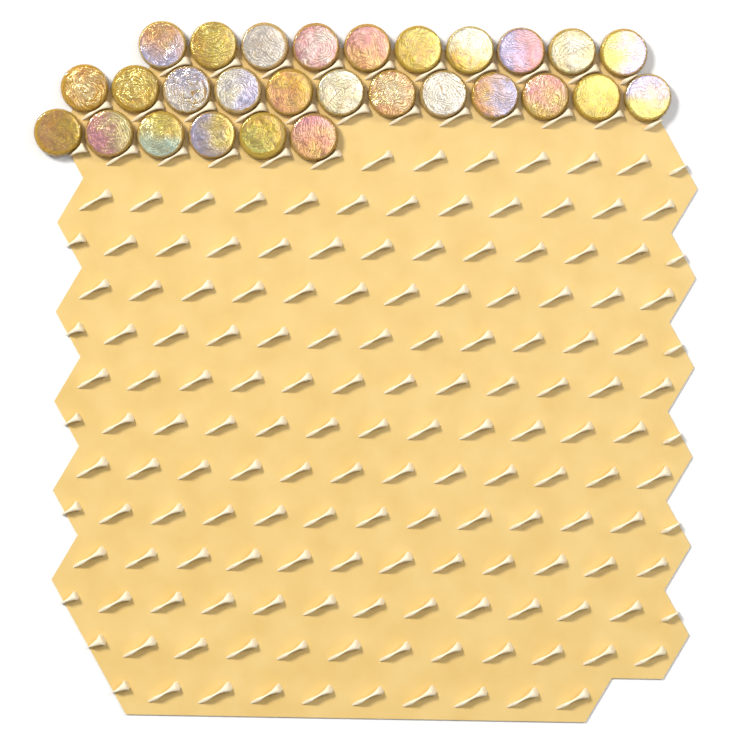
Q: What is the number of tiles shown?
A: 28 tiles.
